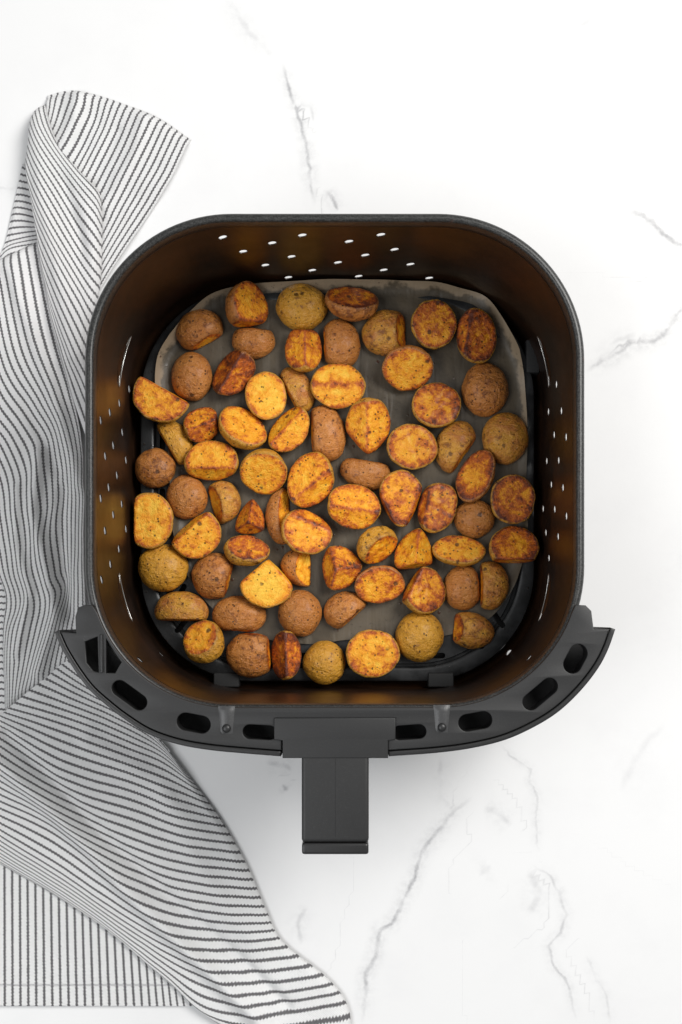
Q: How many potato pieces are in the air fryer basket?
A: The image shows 71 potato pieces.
